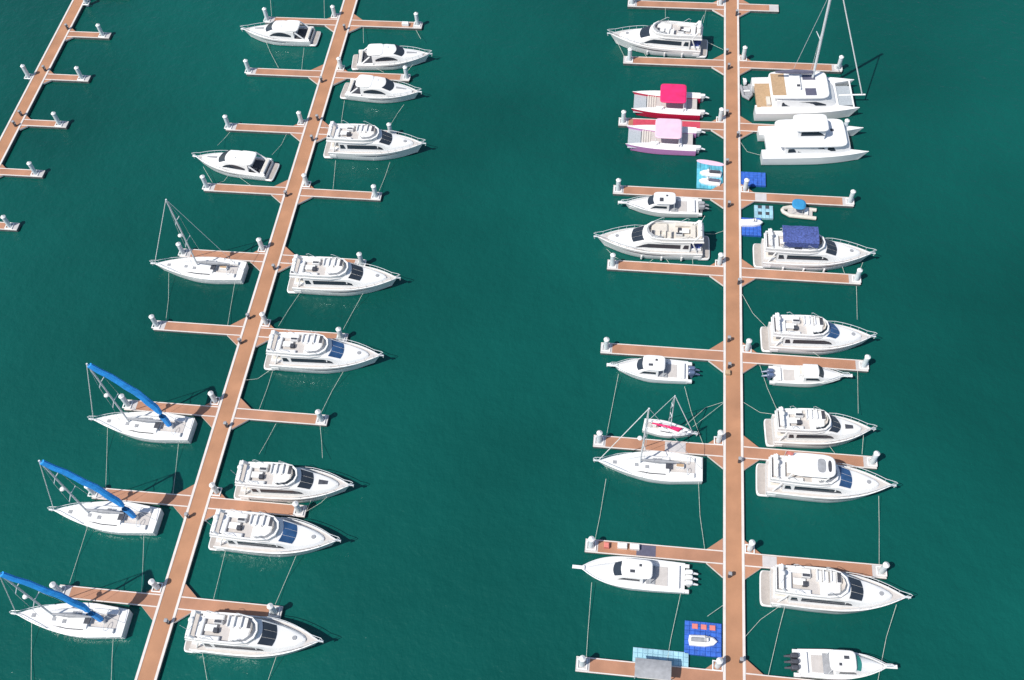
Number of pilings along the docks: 59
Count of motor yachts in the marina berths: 17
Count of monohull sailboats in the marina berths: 6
